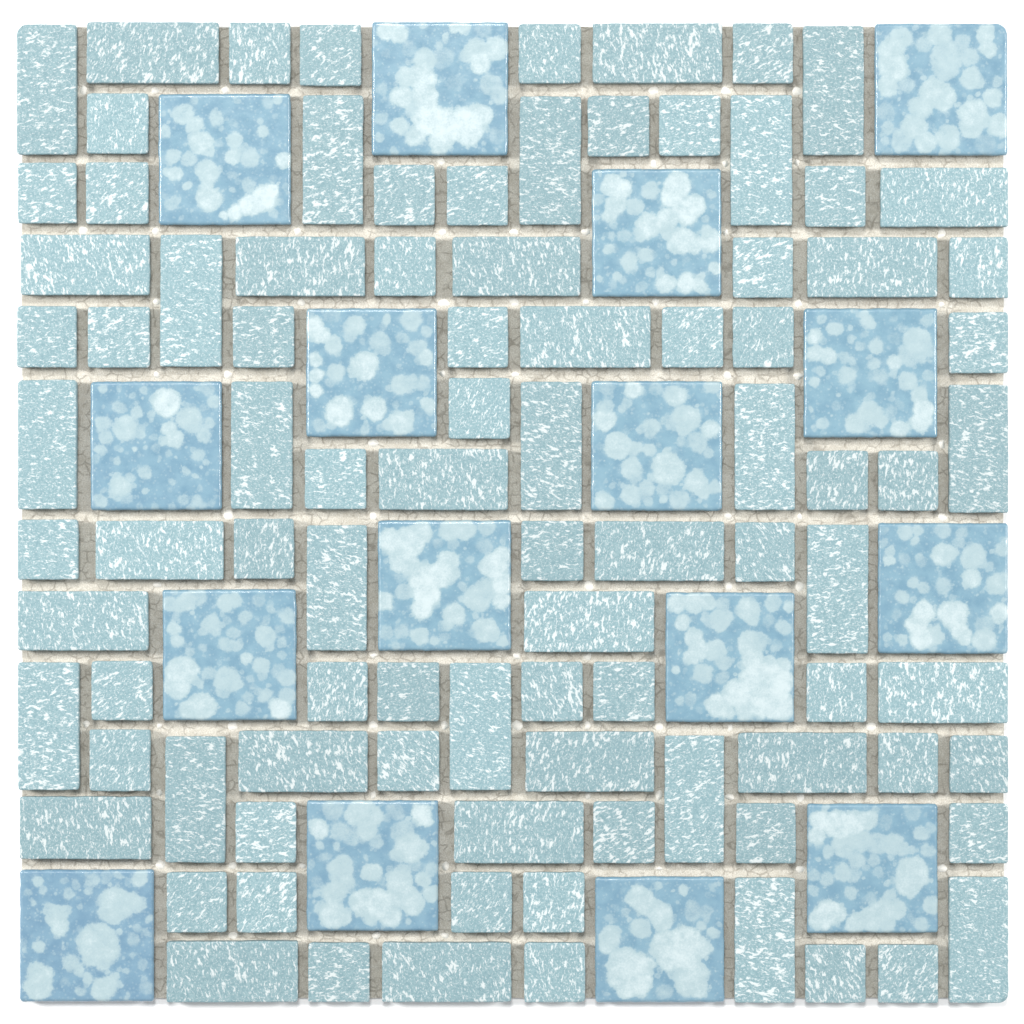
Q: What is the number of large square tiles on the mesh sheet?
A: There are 16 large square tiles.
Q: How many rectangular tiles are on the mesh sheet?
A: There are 40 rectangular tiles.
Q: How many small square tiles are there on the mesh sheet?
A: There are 52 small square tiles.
